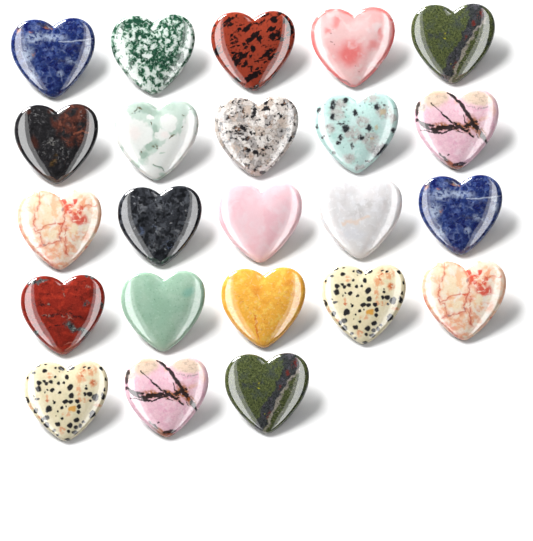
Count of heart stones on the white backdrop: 23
